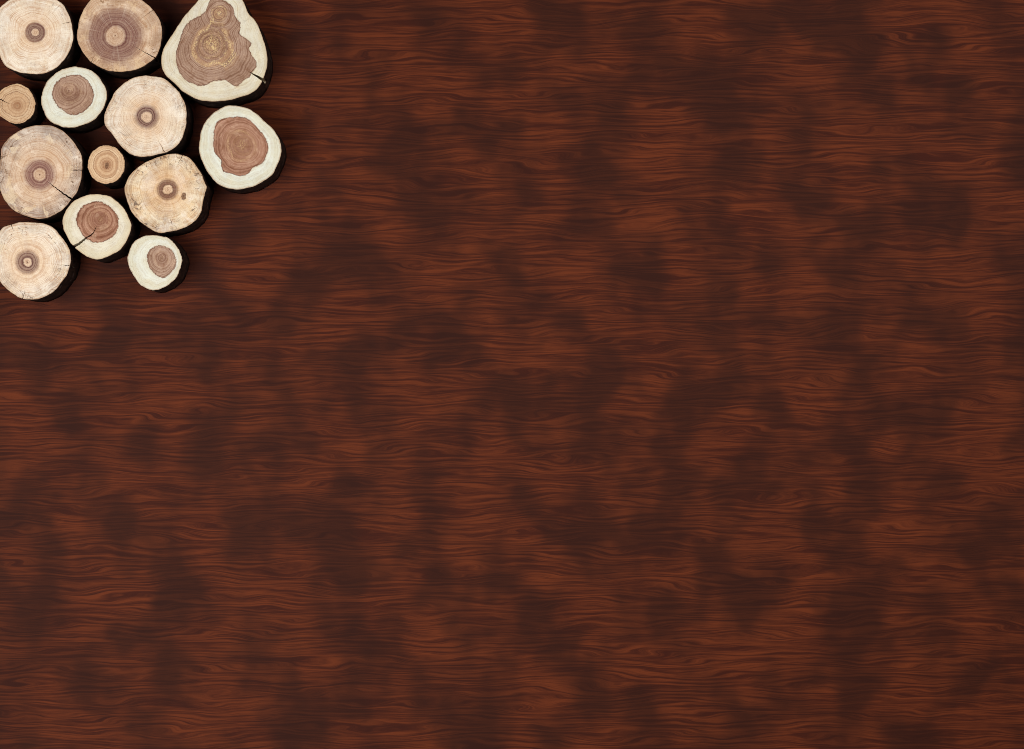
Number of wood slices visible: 13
